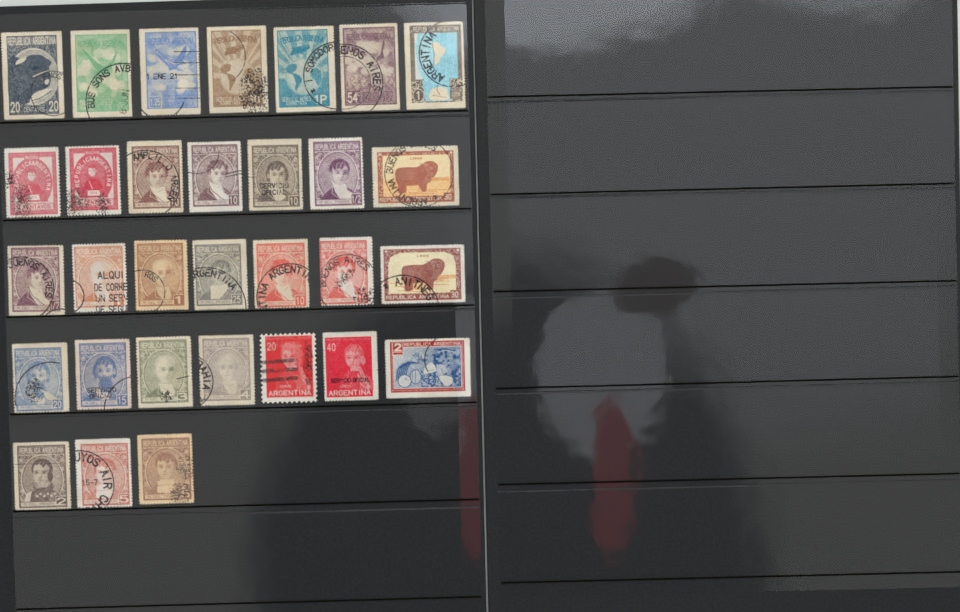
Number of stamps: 31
